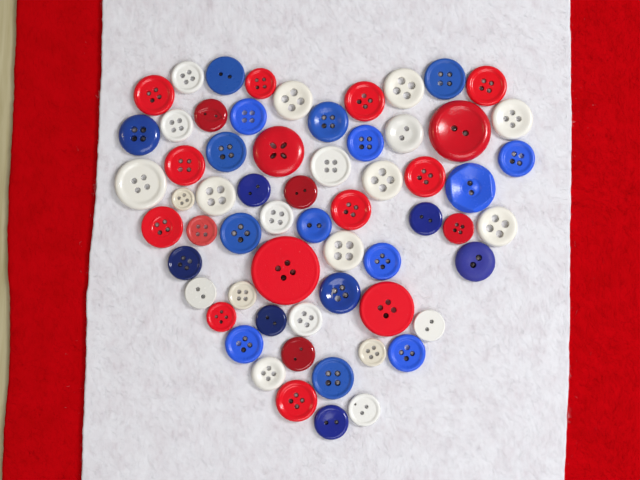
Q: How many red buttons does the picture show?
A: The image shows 19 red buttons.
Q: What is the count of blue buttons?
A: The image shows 22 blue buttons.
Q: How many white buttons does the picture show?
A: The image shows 21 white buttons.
